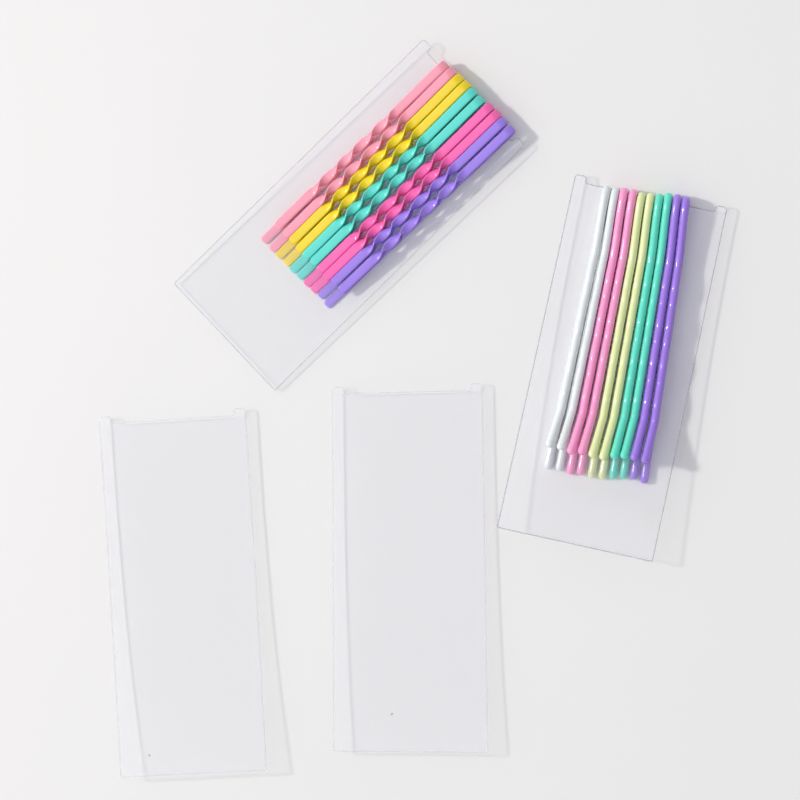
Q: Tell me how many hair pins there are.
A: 20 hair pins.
